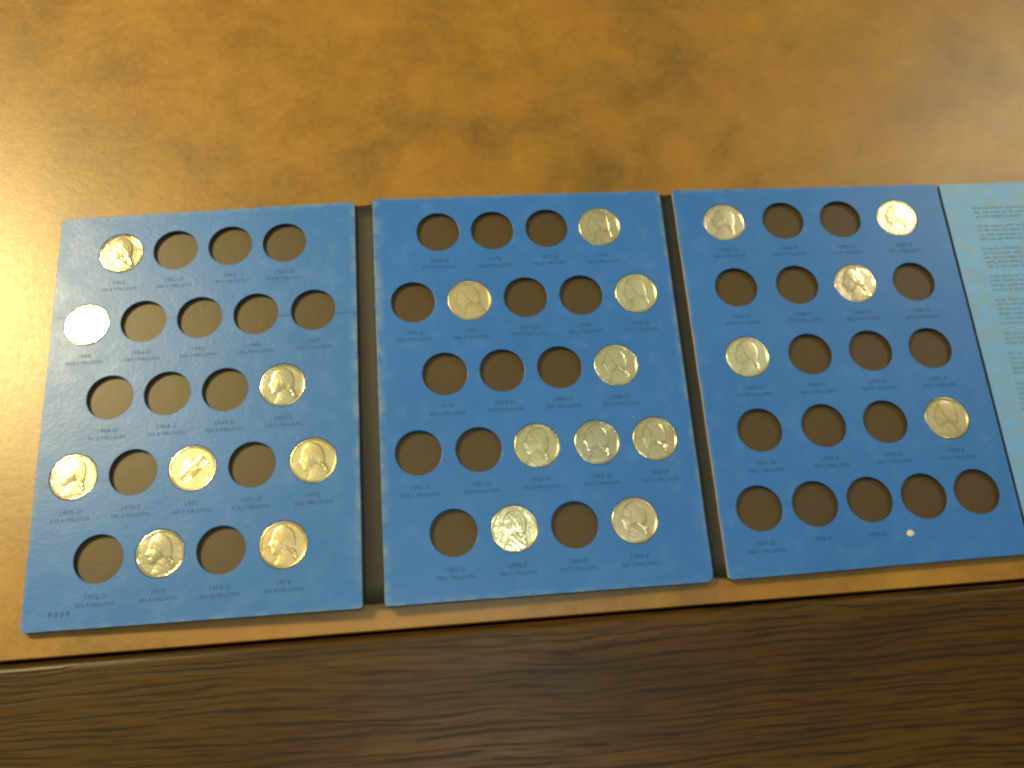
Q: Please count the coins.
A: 22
